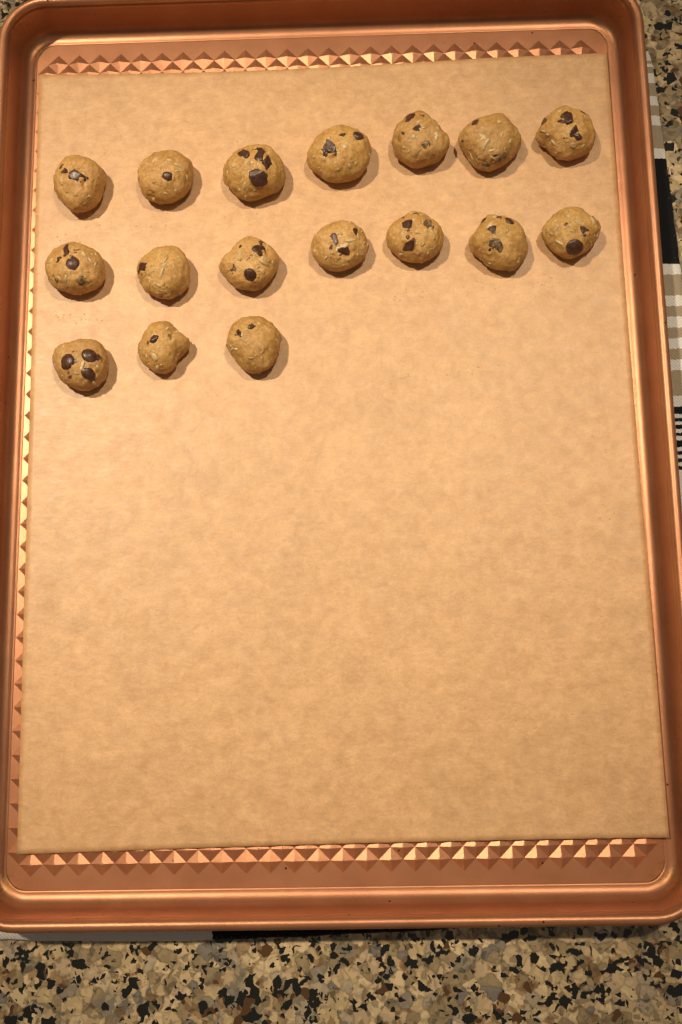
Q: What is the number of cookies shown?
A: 17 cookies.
